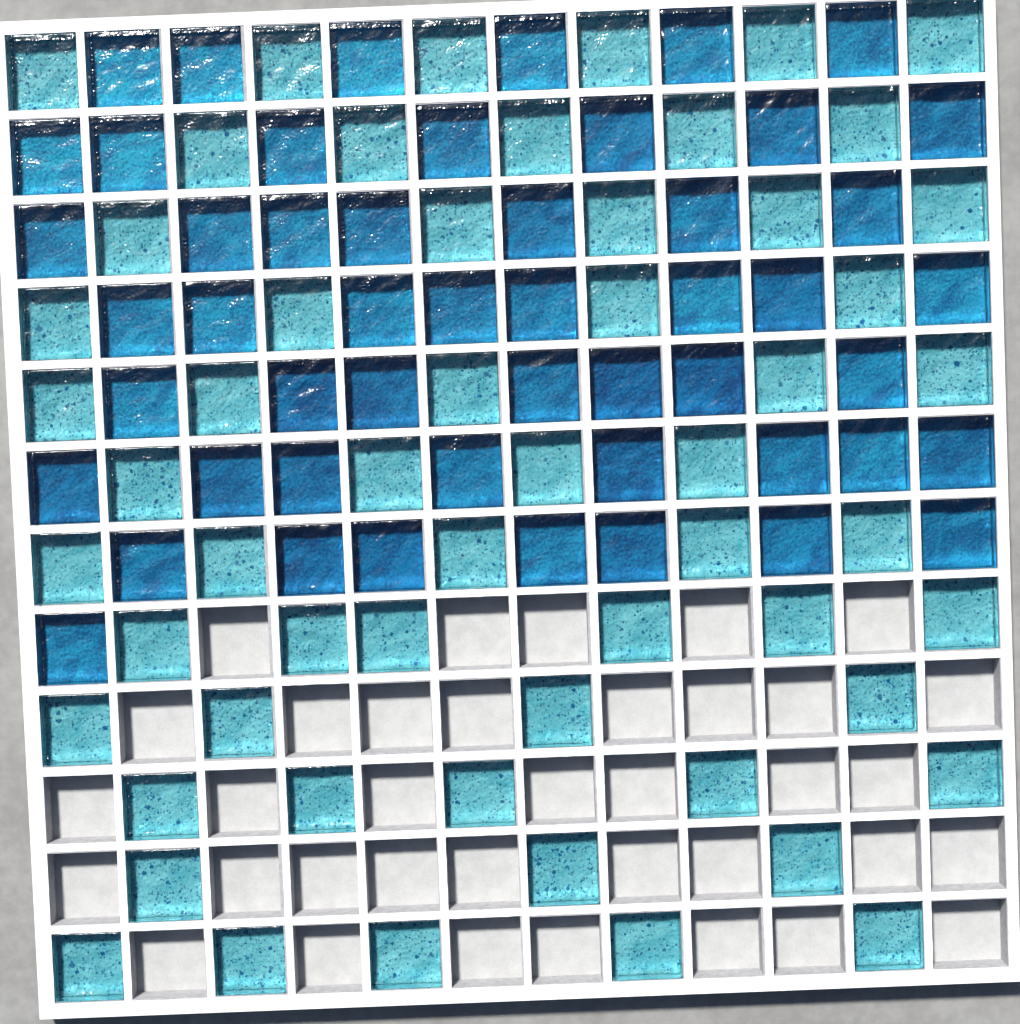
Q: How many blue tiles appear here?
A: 51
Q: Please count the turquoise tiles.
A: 57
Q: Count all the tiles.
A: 108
